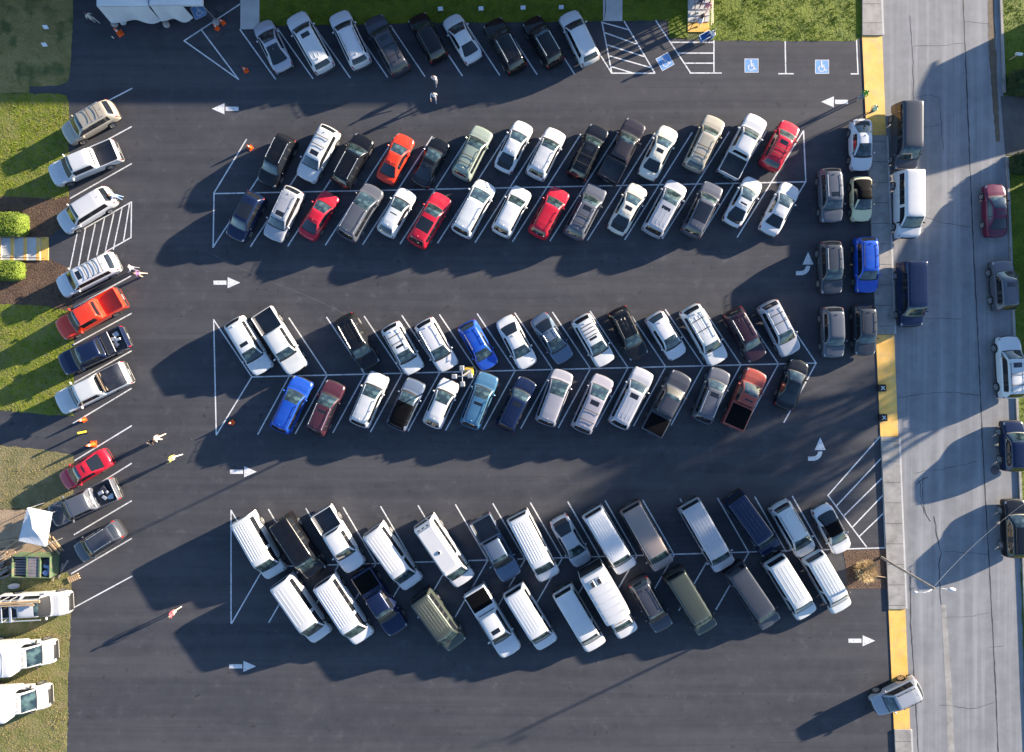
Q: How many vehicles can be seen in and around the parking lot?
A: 122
